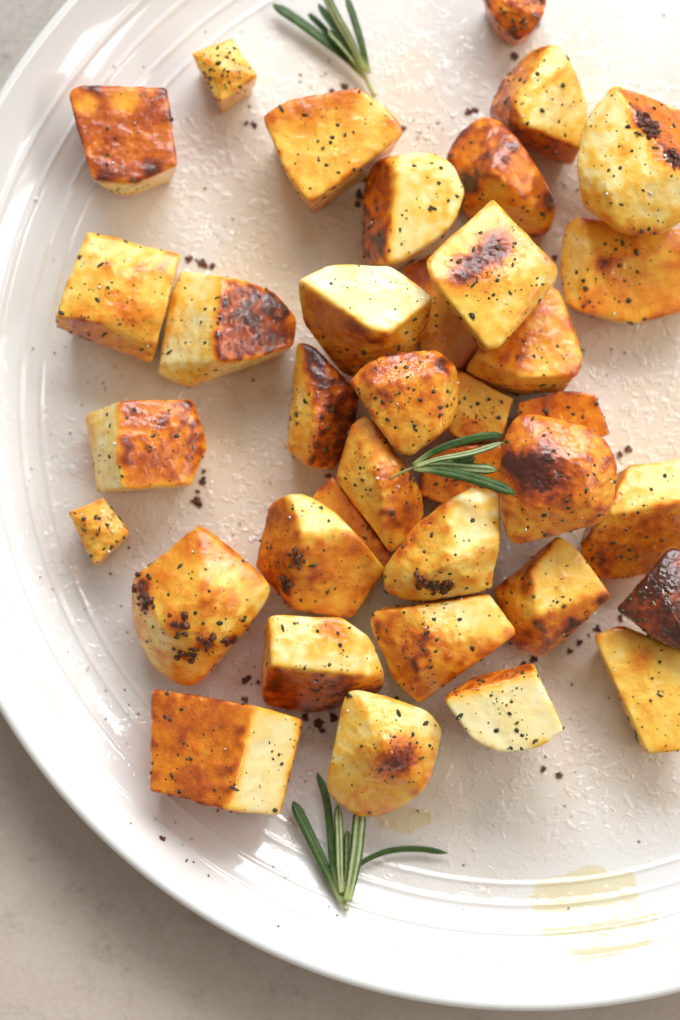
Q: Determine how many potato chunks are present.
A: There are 37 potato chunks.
